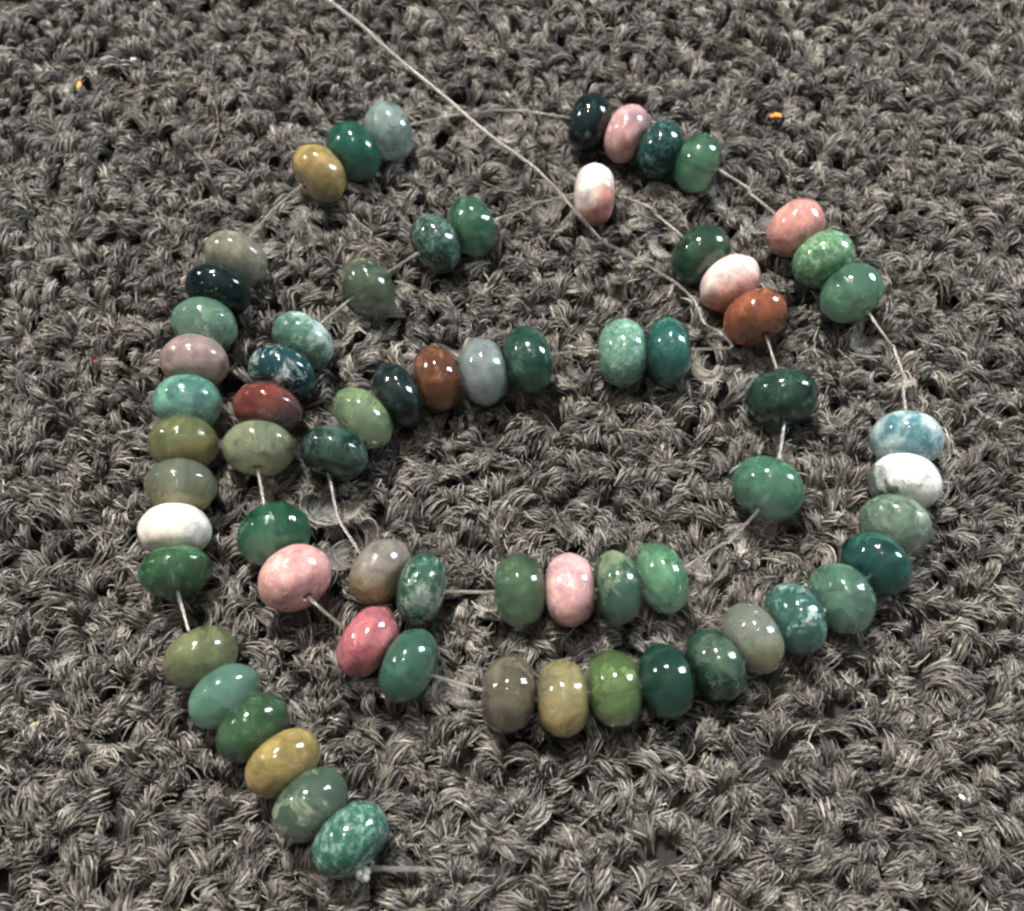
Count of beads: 68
